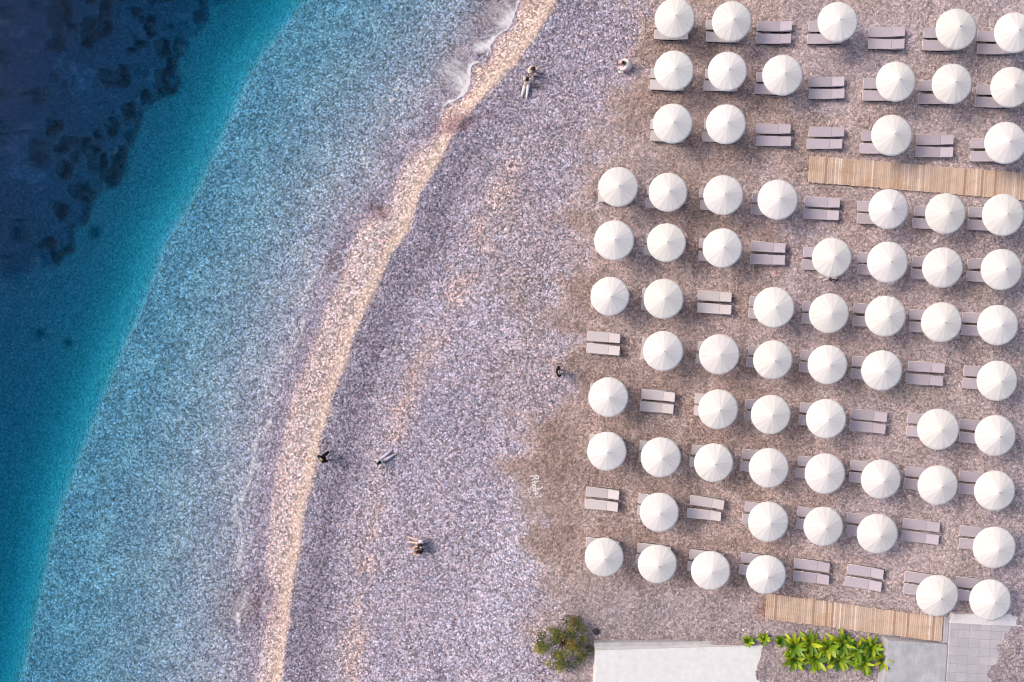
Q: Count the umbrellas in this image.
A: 67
